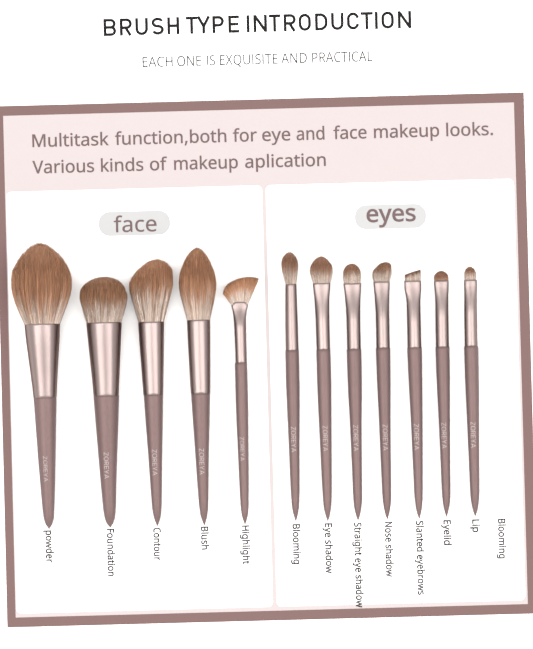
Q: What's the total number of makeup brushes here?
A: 12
